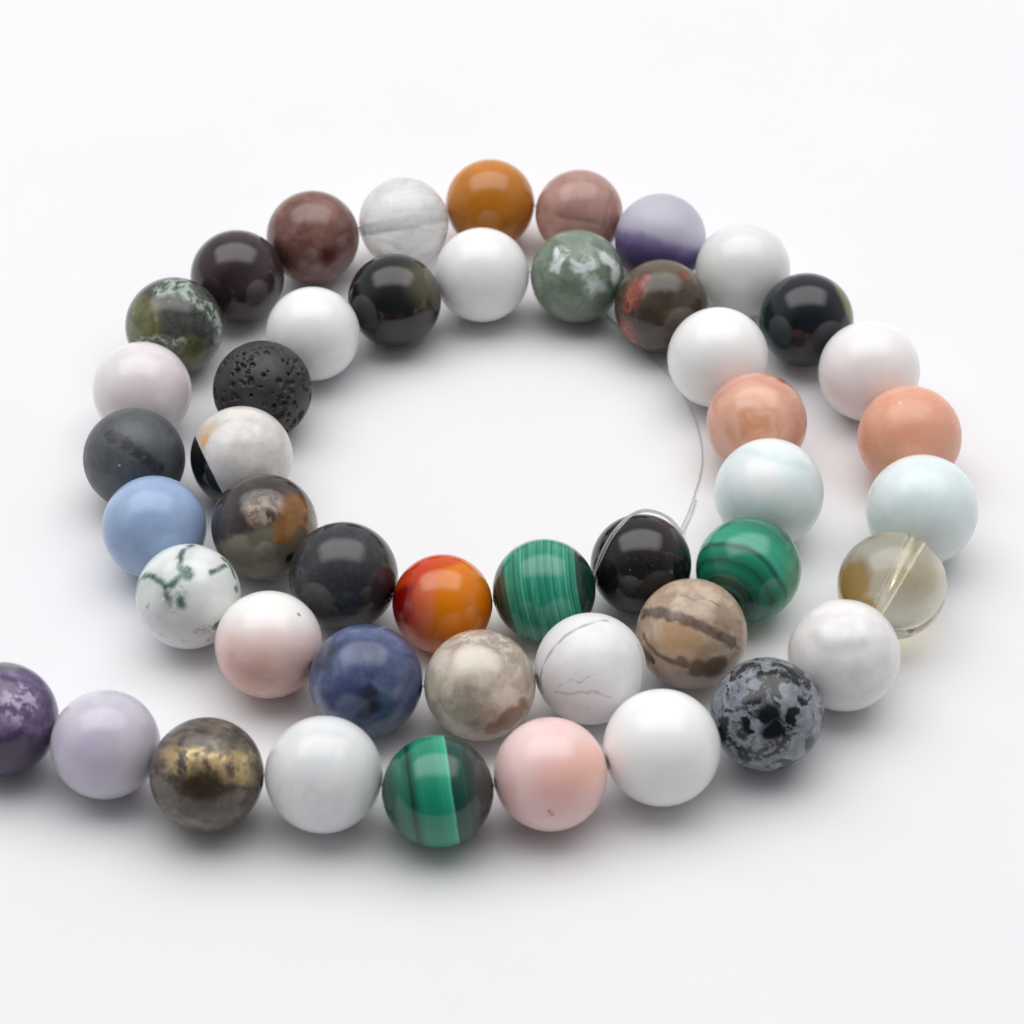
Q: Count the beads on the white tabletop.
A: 47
